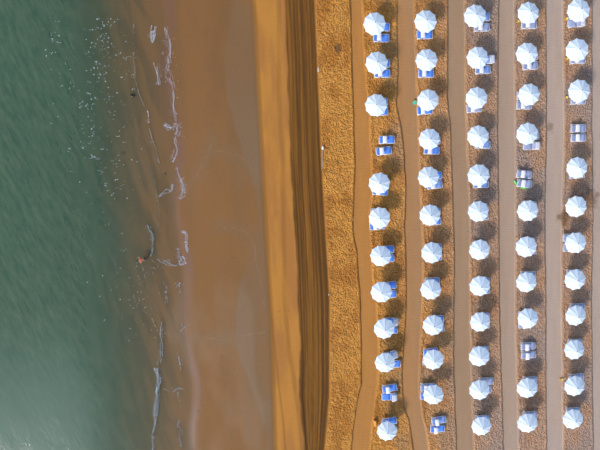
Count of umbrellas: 54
